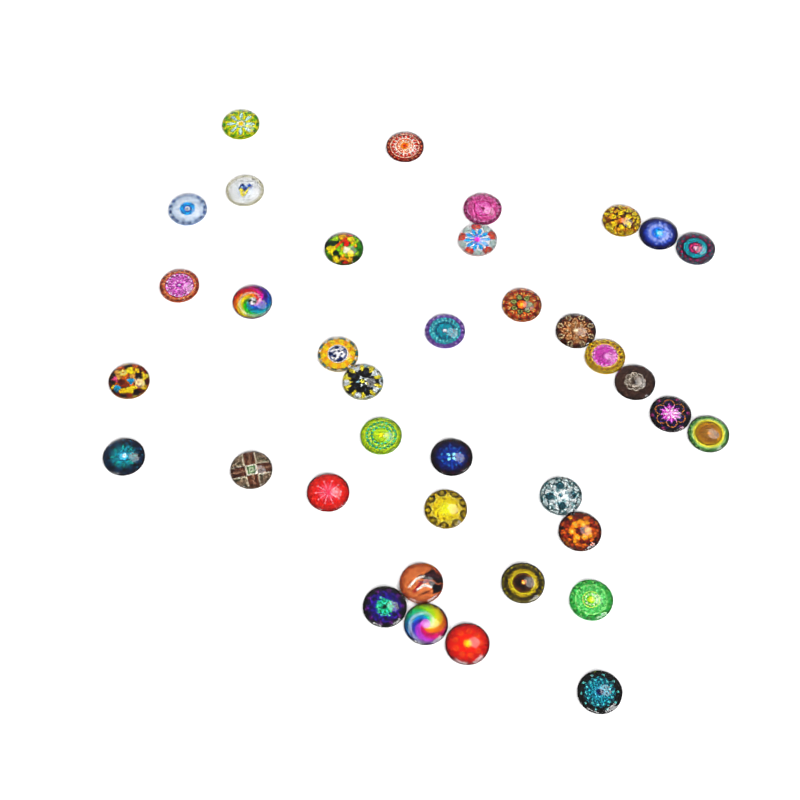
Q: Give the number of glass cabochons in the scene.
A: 37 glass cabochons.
